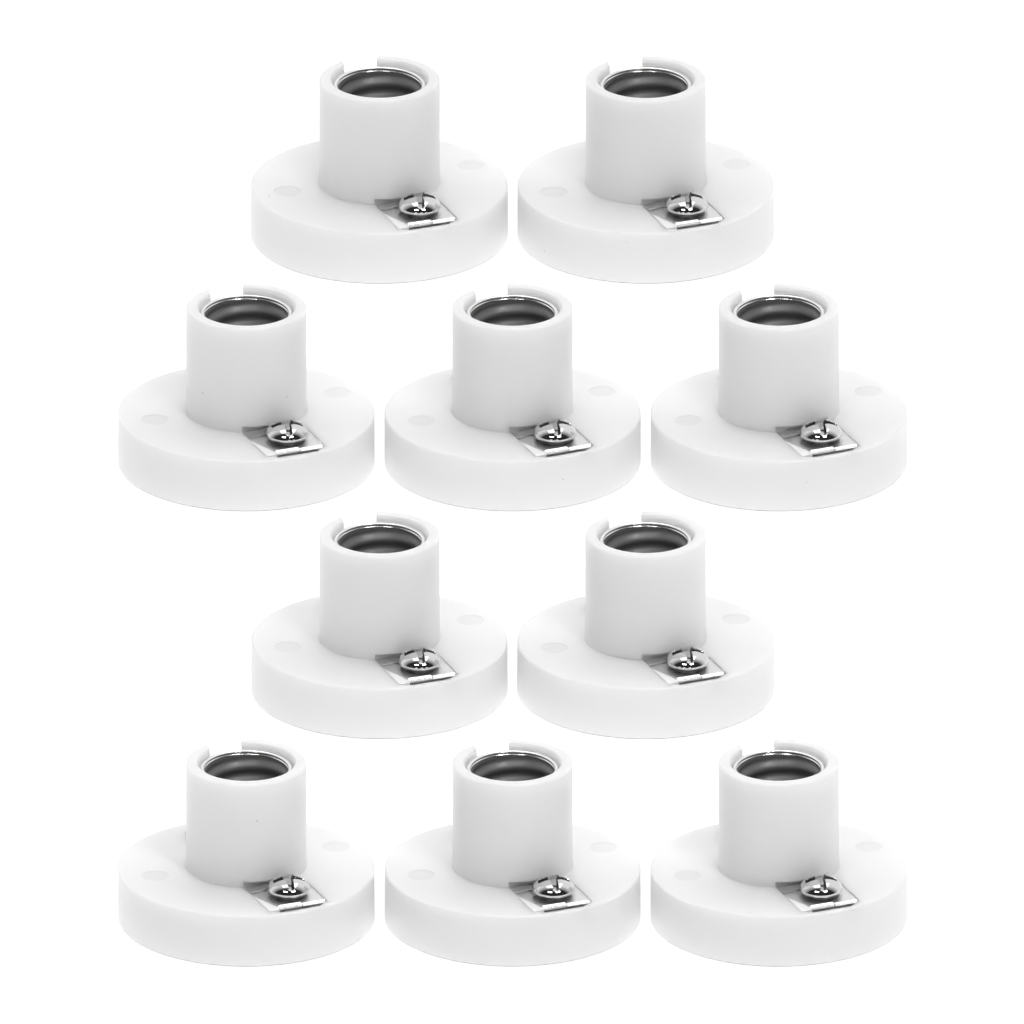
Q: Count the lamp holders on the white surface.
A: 10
